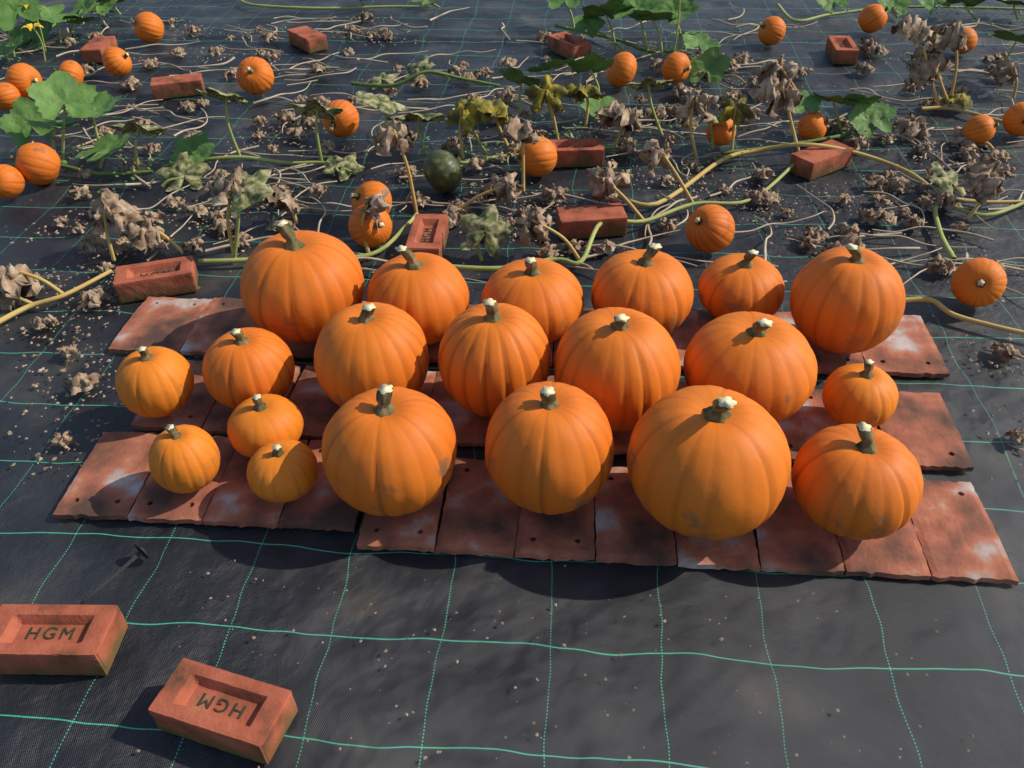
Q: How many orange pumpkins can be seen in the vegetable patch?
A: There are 43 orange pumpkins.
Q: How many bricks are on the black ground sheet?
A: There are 12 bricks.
